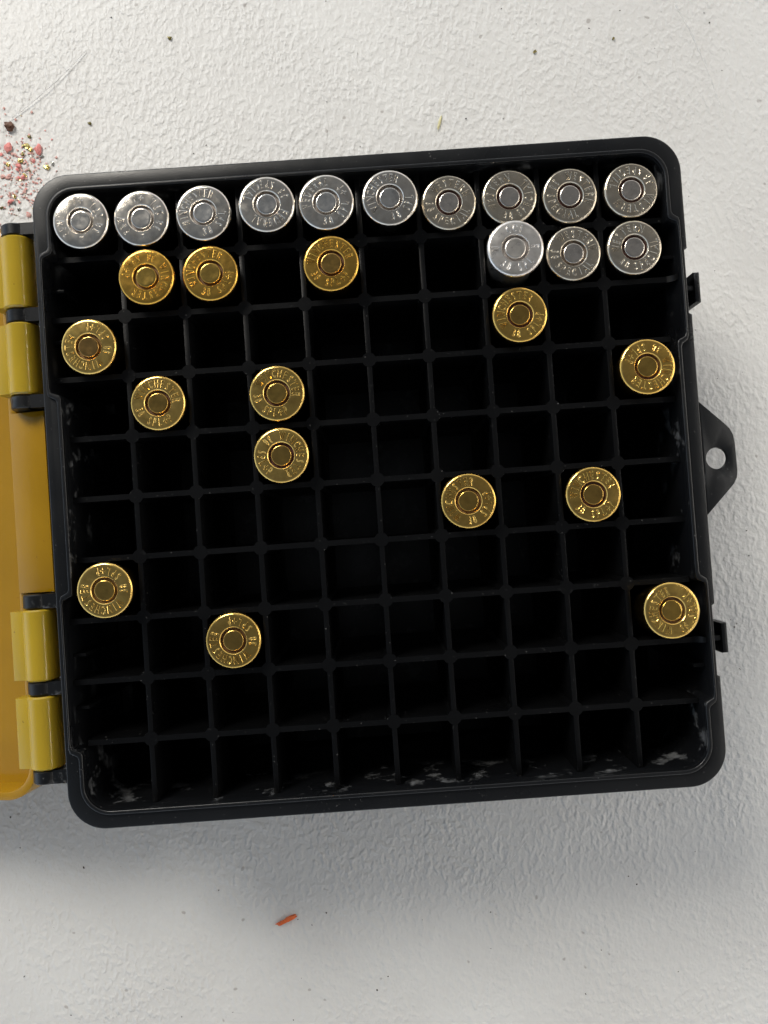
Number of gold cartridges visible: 14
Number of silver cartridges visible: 13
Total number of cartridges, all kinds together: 27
